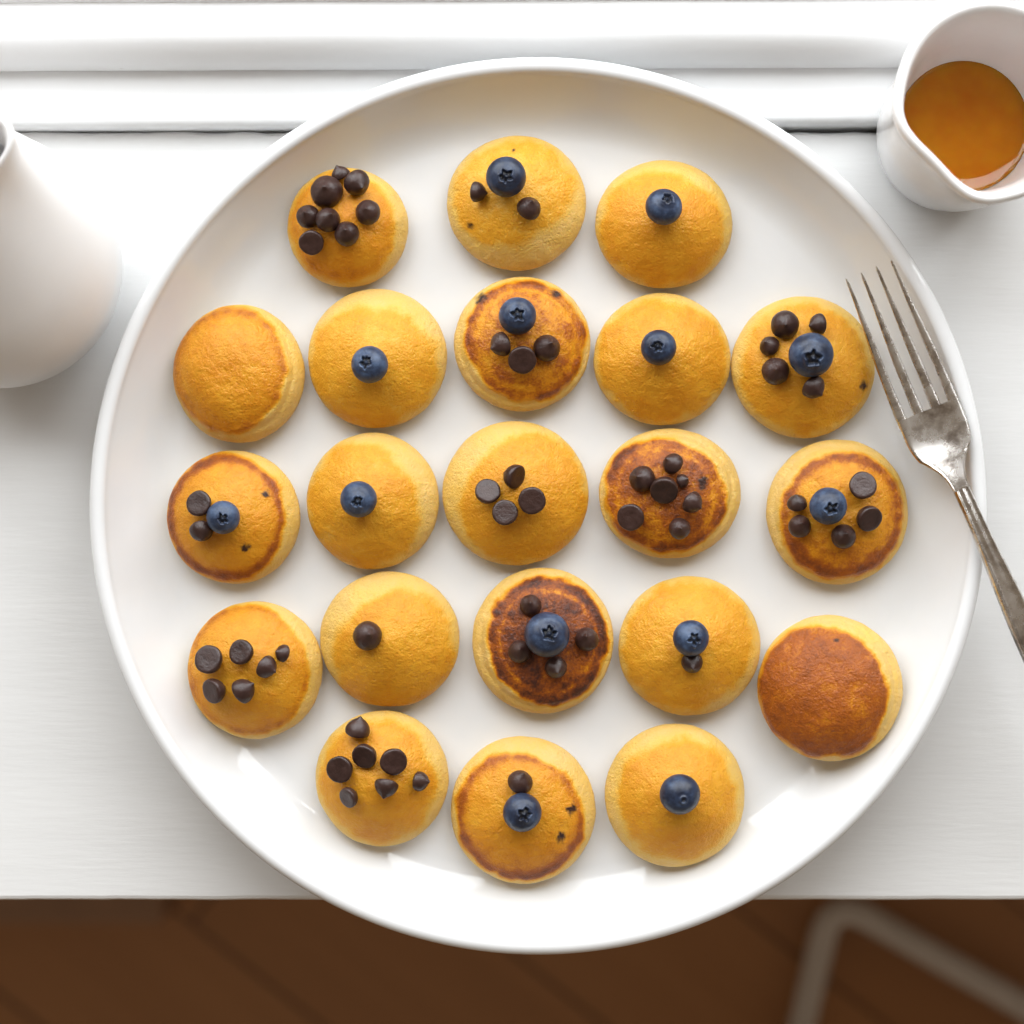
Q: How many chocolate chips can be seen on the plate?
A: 56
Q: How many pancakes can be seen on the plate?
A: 21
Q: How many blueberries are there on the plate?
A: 13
